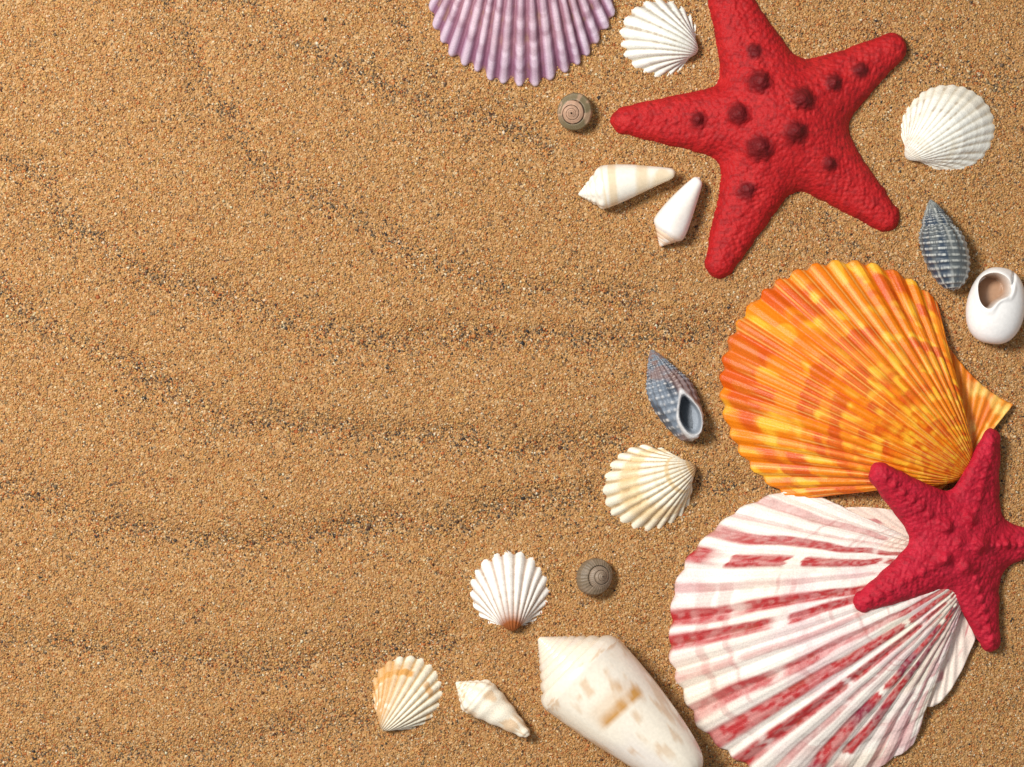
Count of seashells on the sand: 17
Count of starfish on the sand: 2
